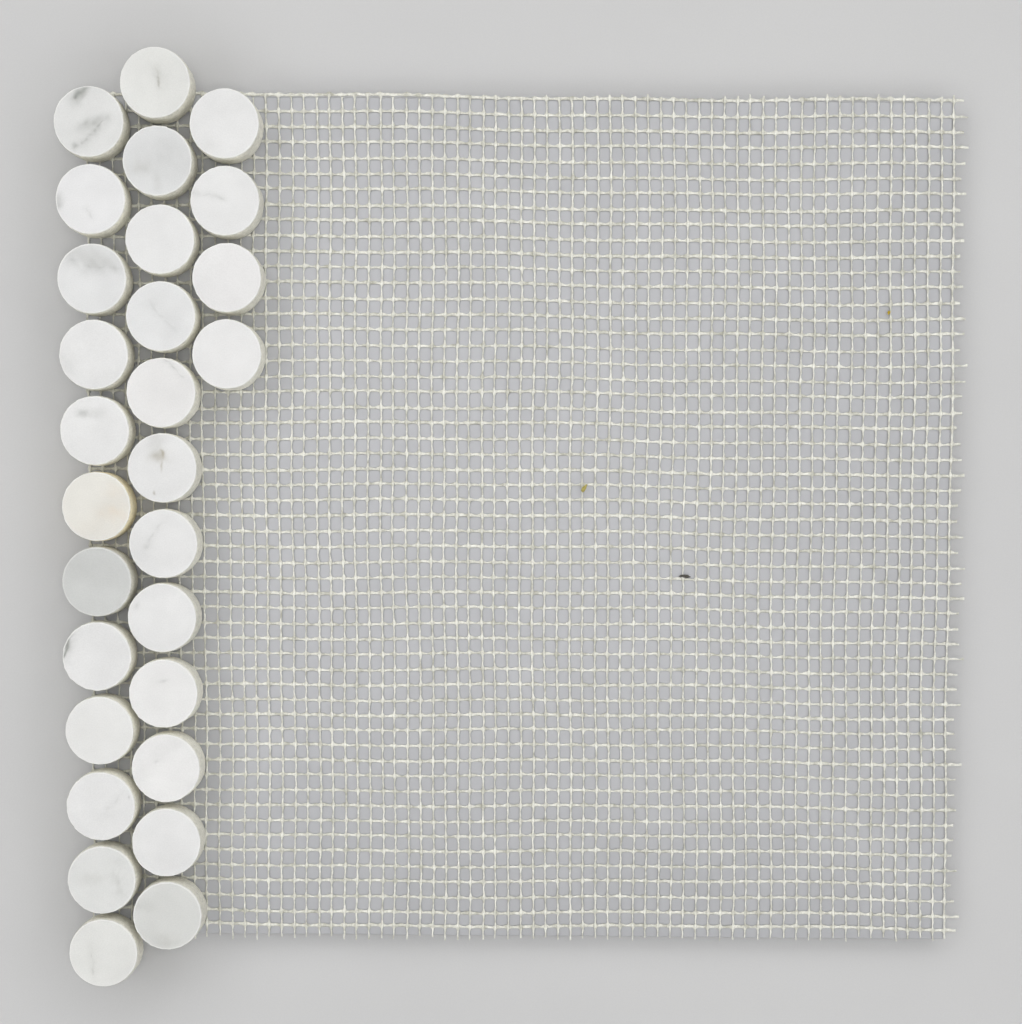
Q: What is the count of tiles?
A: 28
